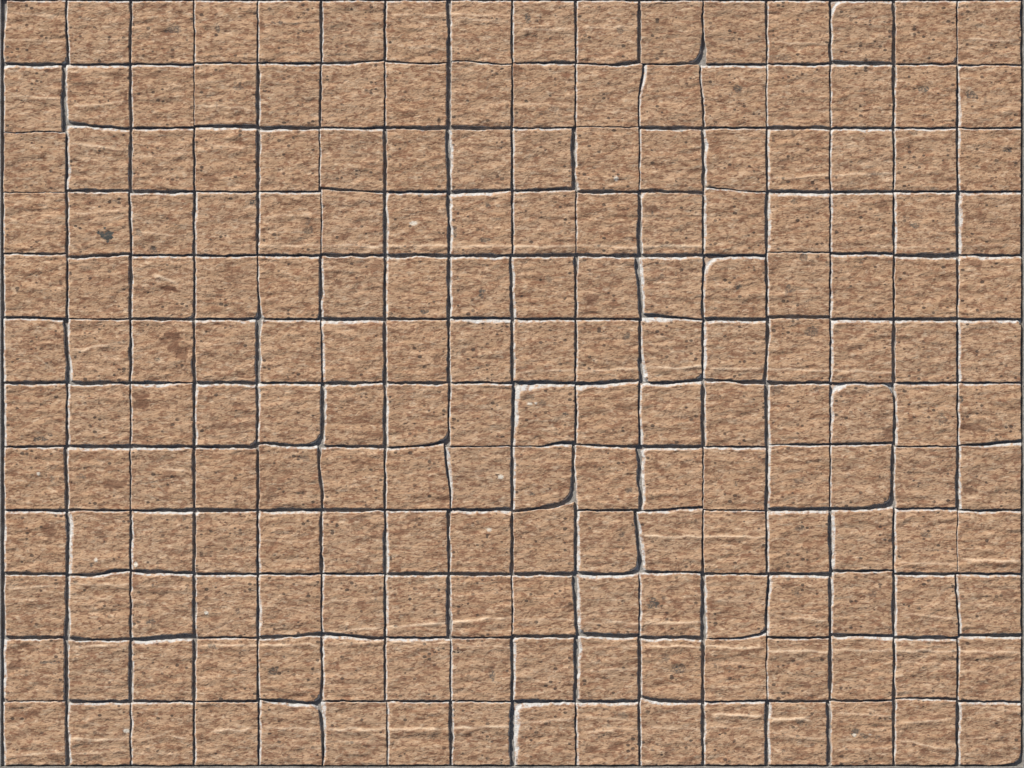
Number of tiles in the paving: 192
